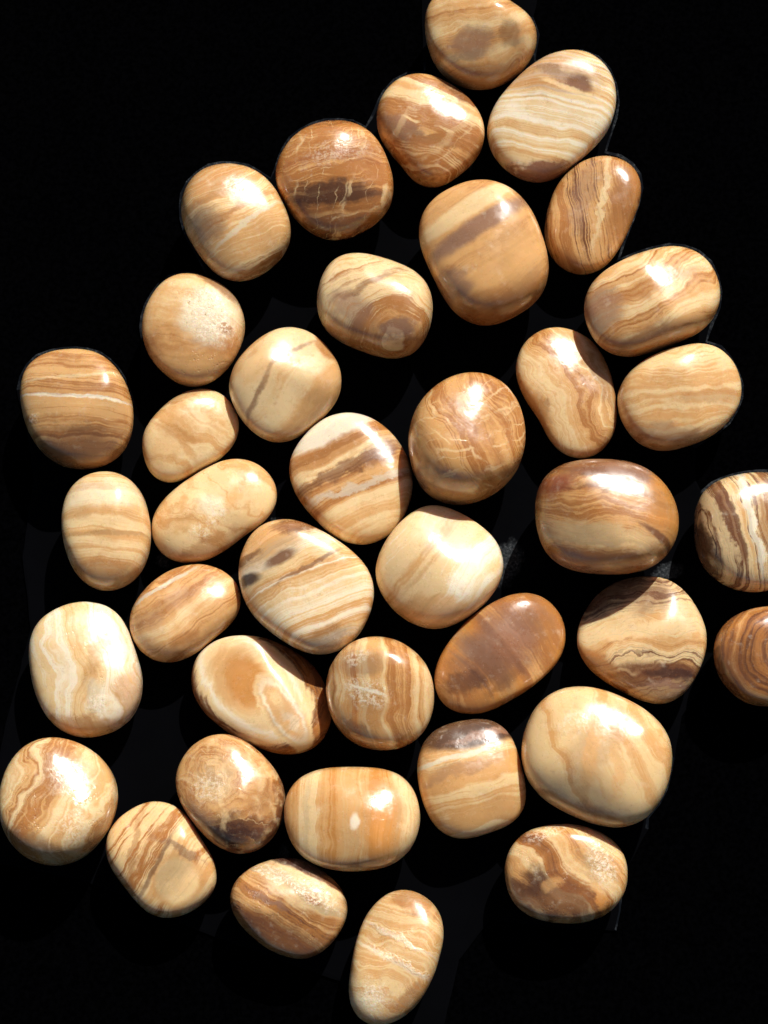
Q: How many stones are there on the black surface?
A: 39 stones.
